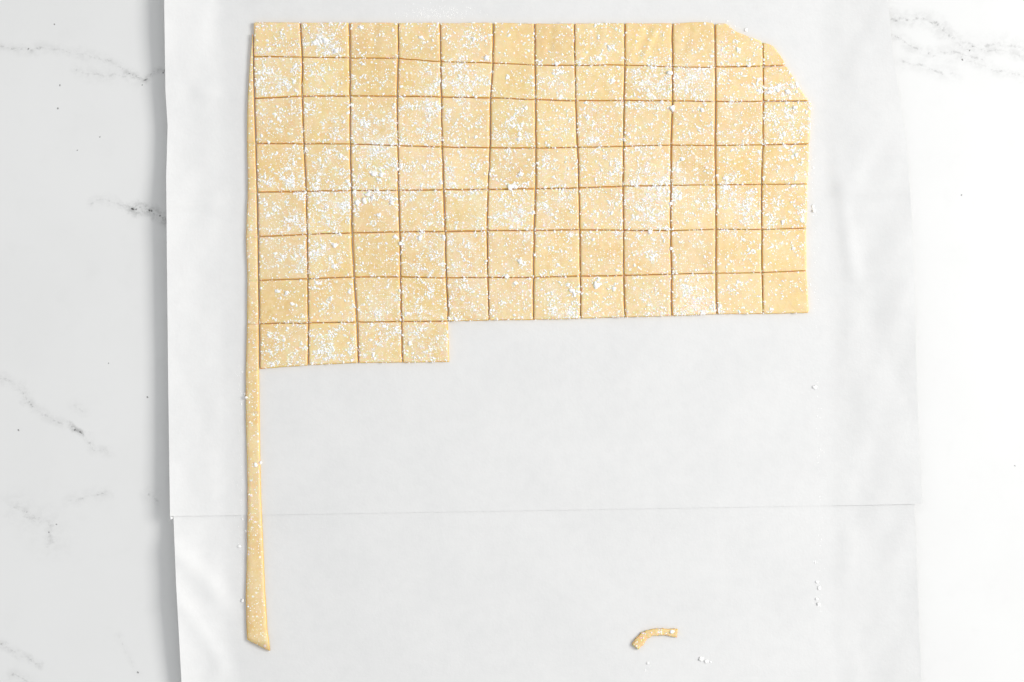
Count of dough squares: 88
